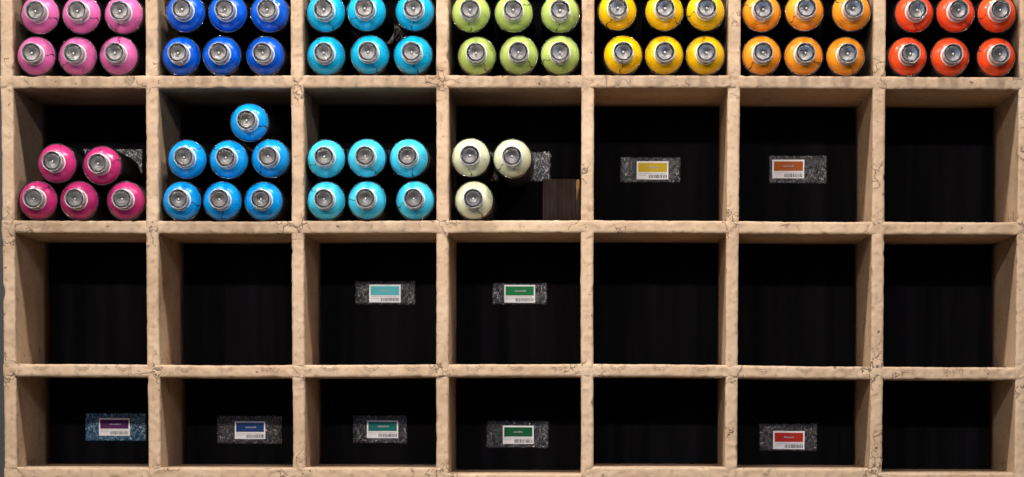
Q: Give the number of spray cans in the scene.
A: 63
